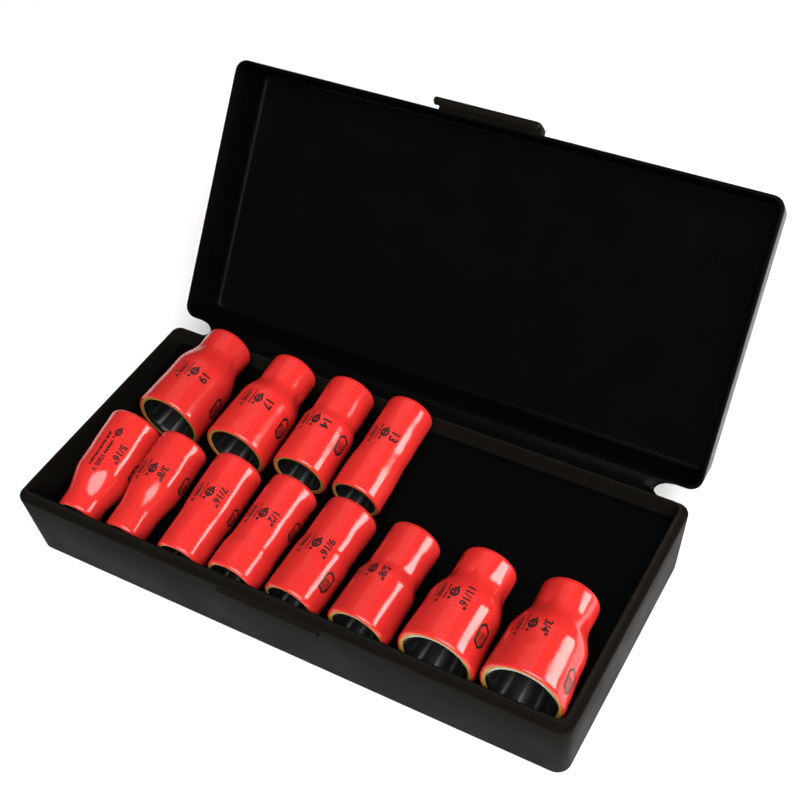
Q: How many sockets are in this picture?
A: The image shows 12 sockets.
